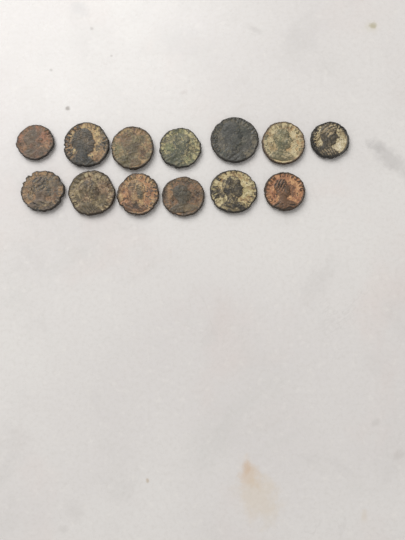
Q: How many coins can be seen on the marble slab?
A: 13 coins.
